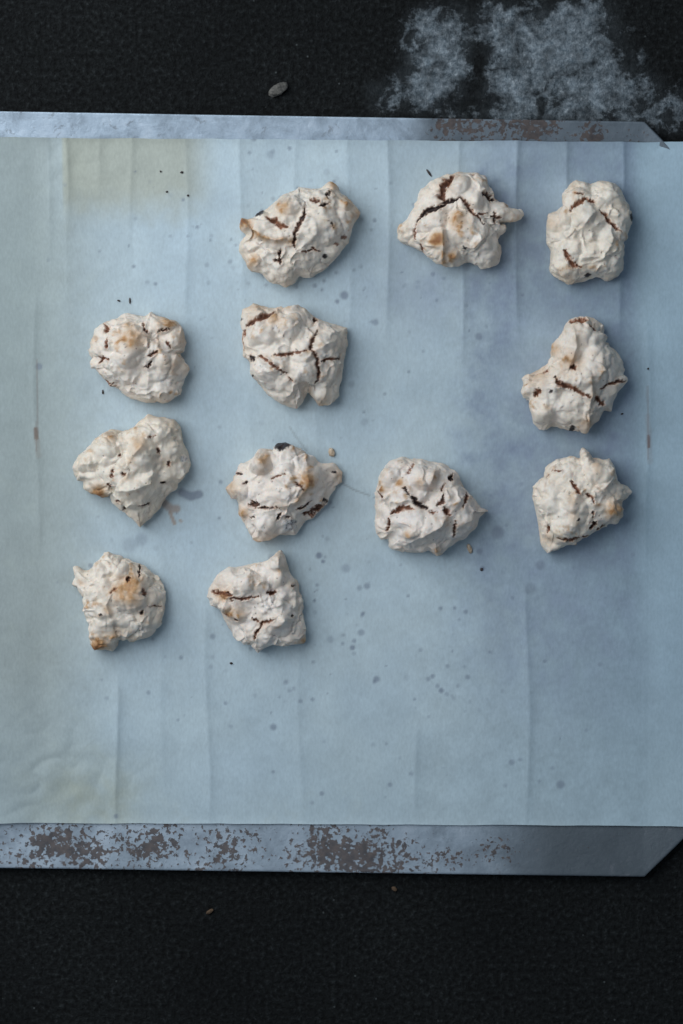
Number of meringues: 12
